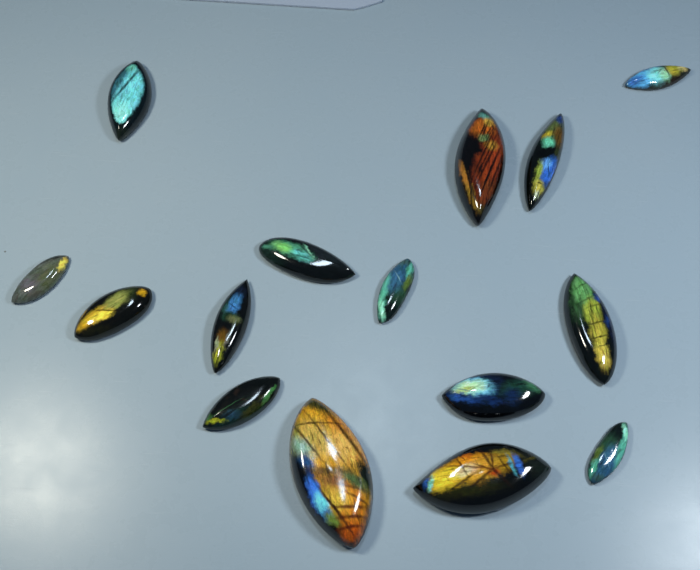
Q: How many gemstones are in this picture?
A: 15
